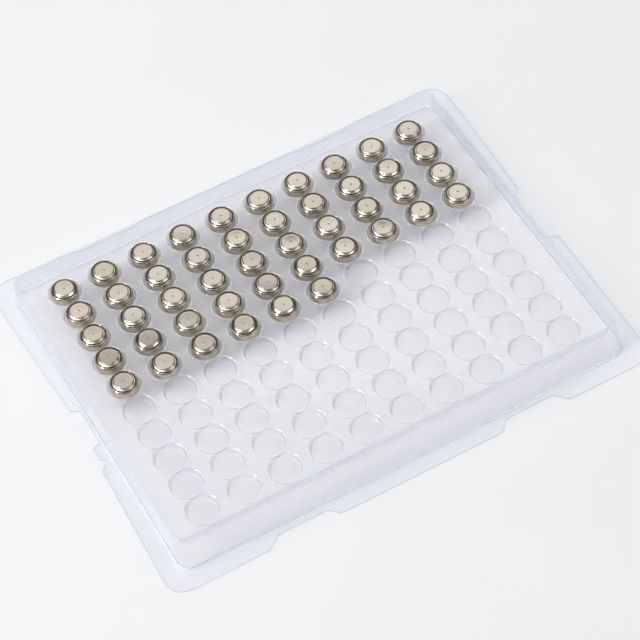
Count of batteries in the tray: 46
